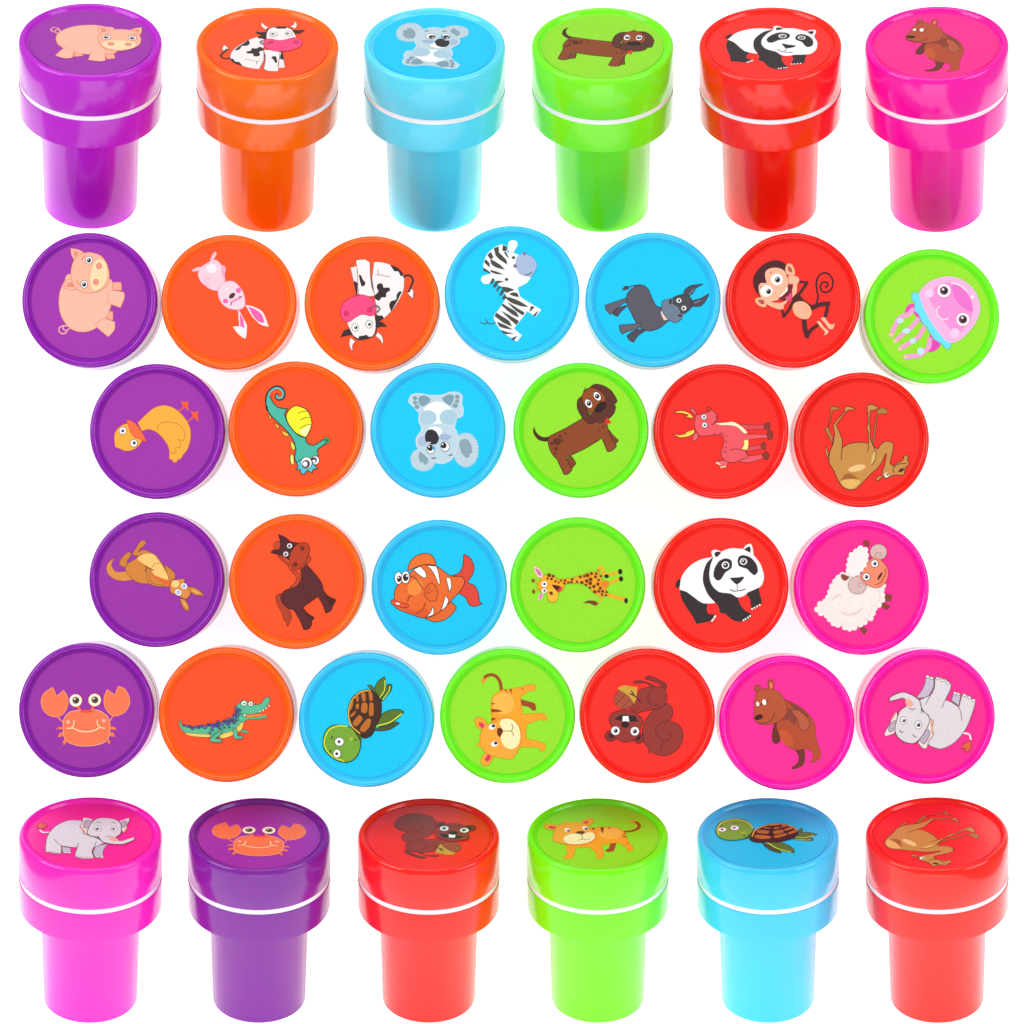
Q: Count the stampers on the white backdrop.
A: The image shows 38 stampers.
